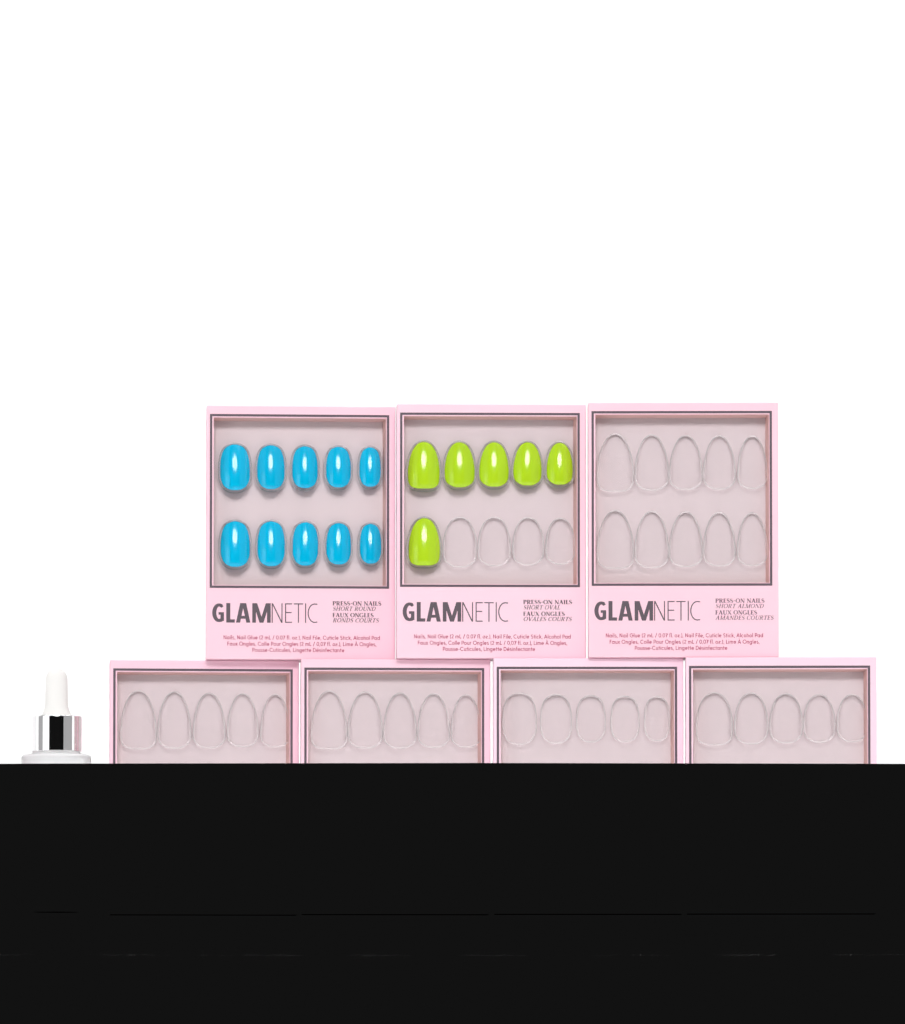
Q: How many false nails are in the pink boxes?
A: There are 16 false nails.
